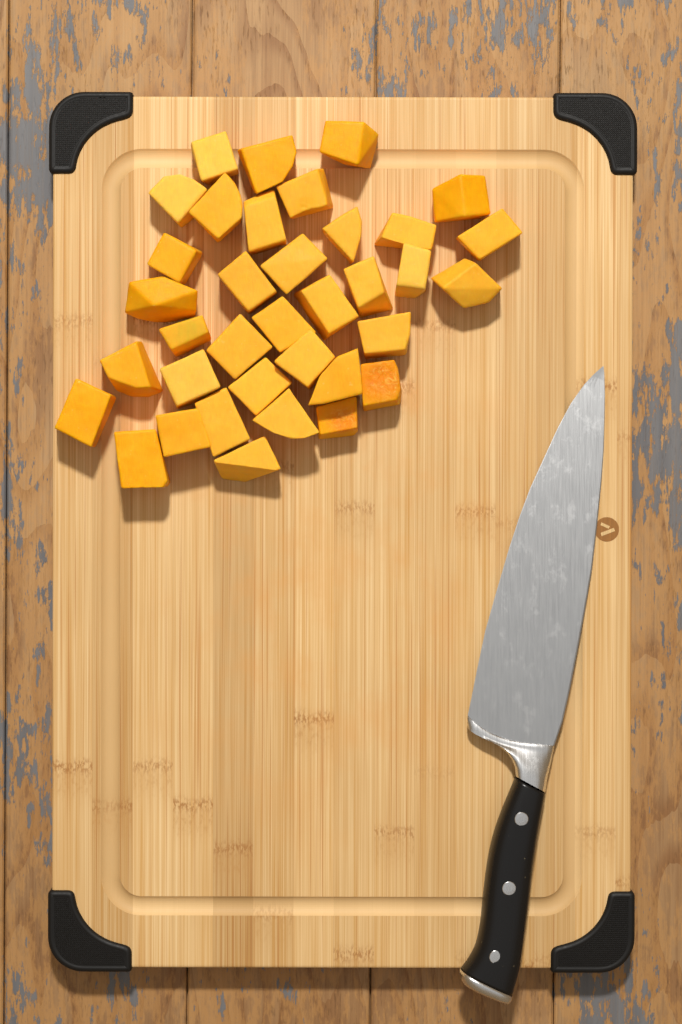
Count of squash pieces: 36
